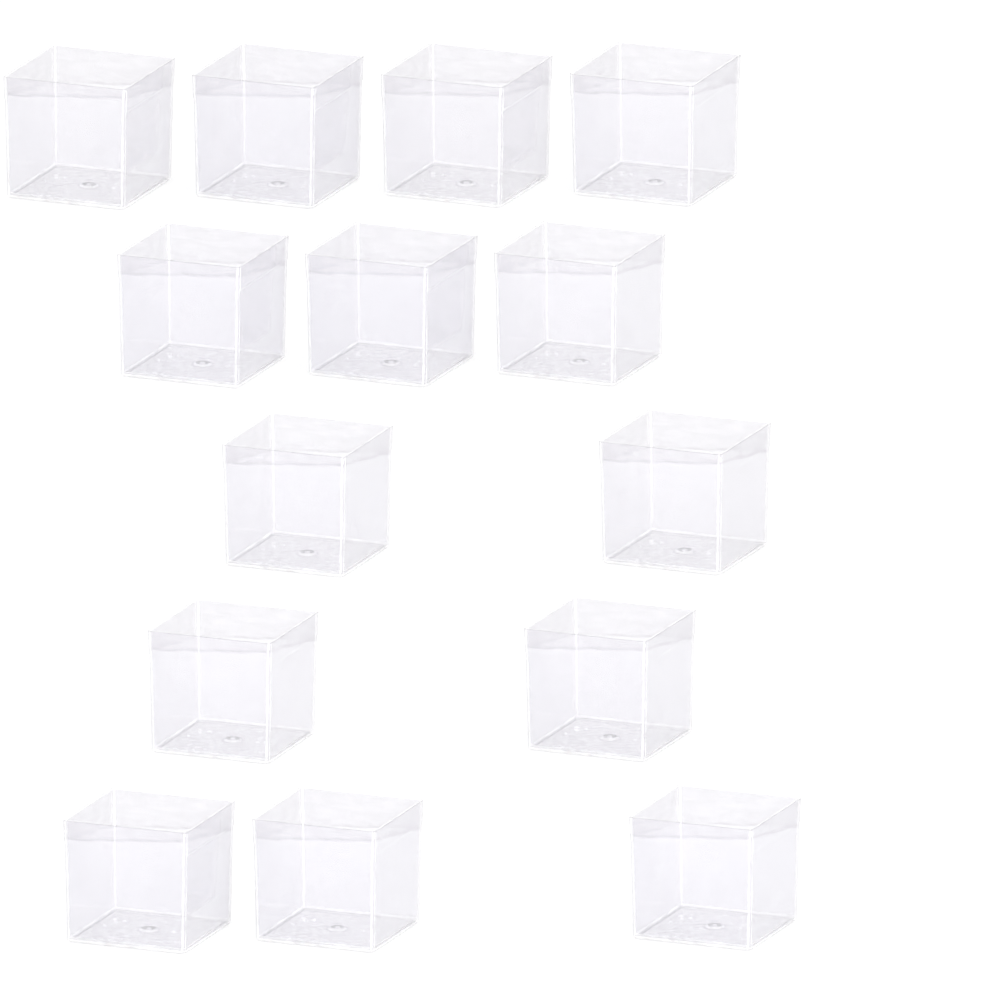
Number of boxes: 14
